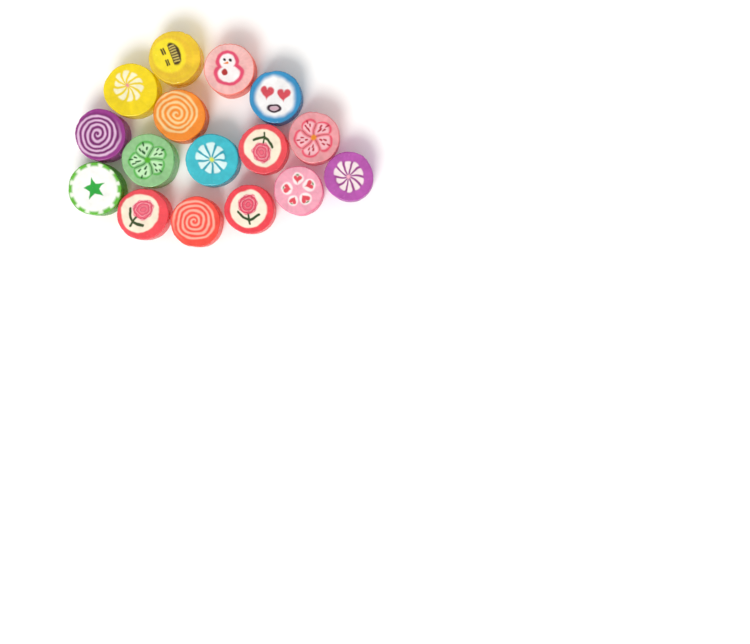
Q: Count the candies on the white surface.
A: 16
